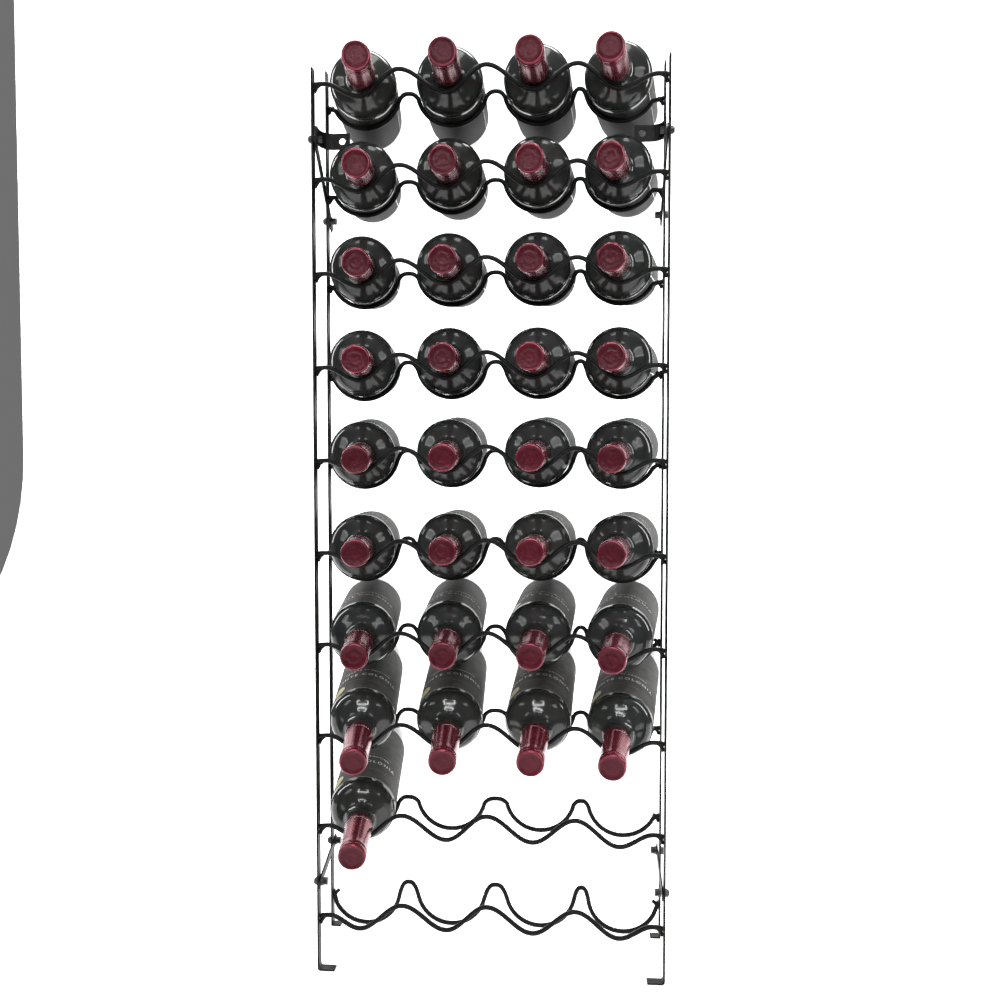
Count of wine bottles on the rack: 33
